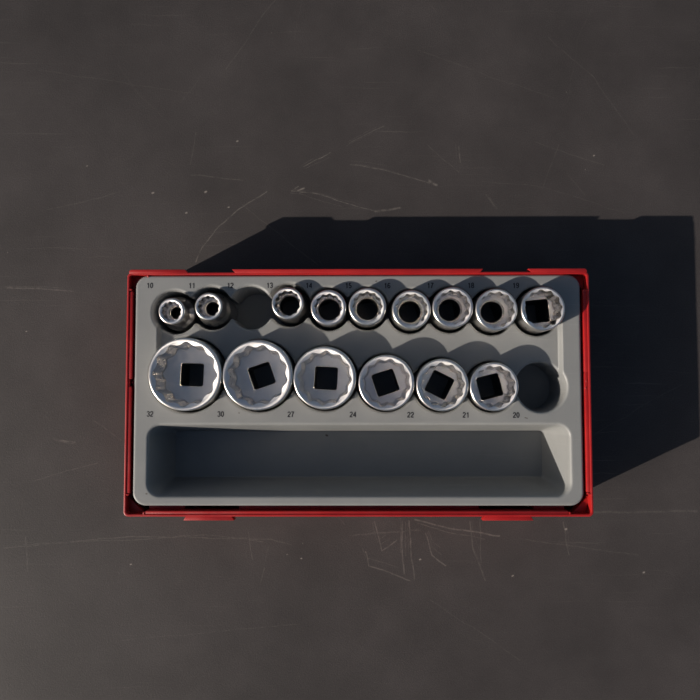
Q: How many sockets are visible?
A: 15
